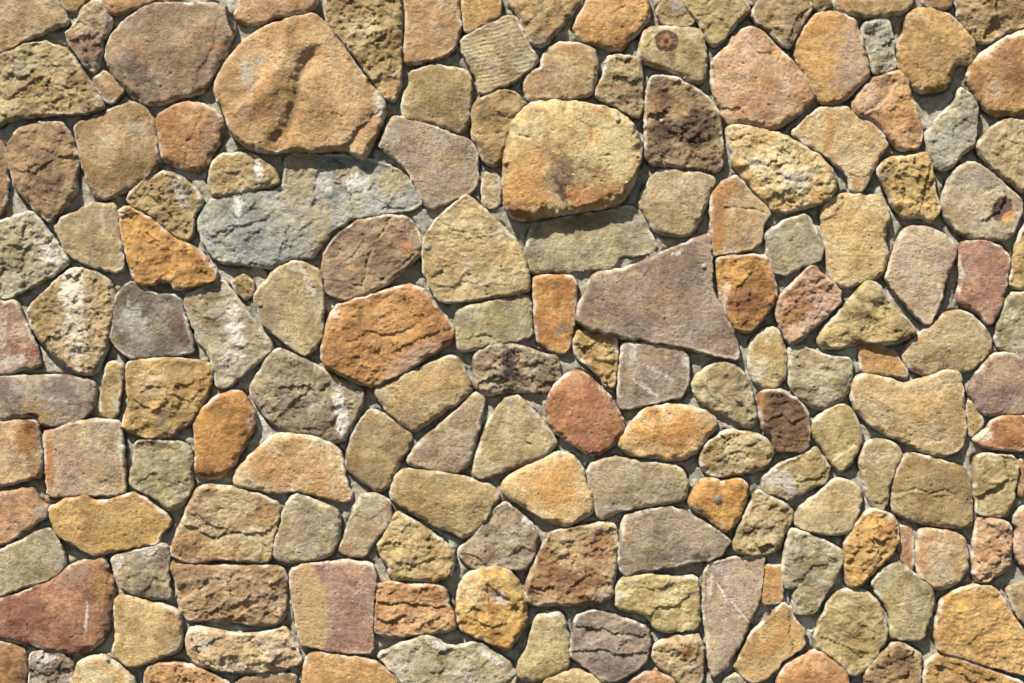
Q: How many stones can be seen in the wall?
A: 167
